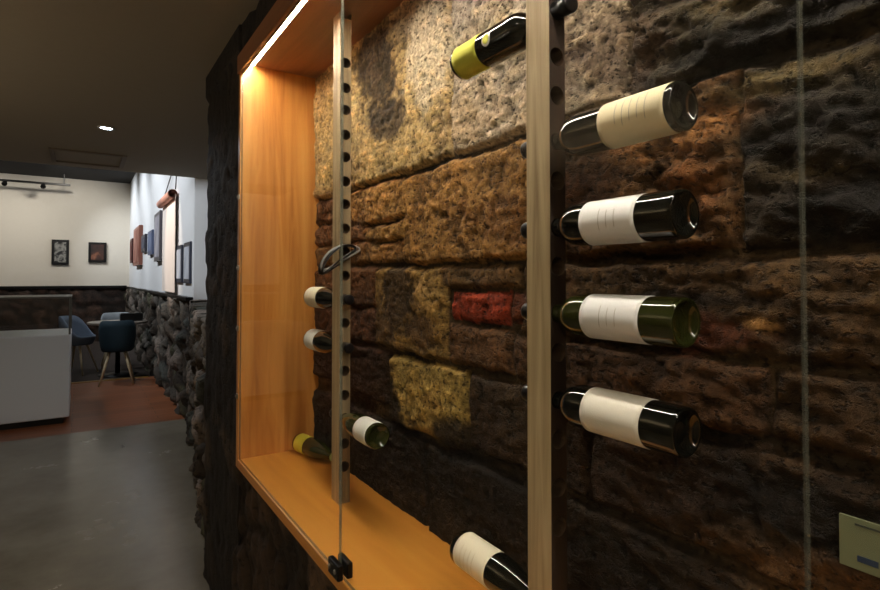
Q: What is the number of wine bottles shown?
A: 10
